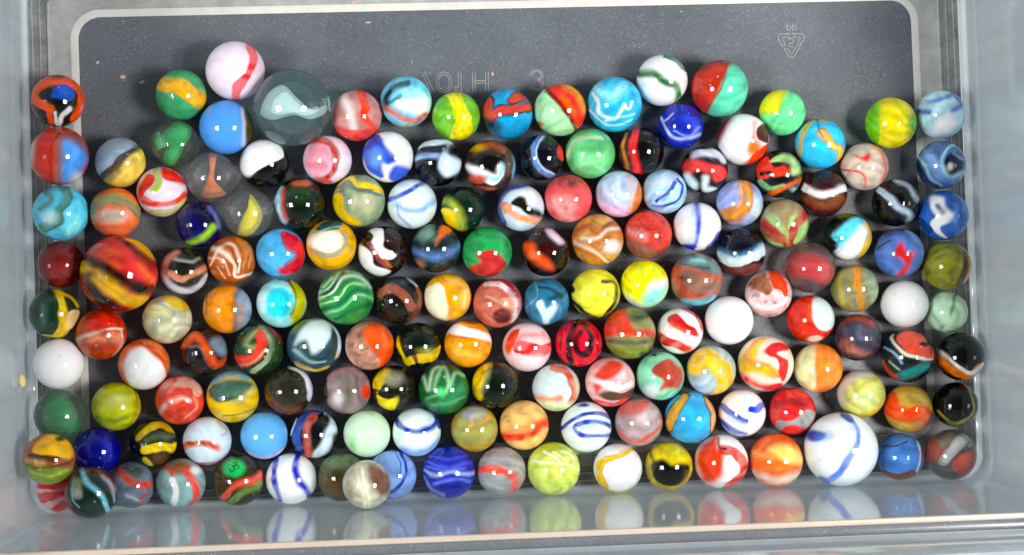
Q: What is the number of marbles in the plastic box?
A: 157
